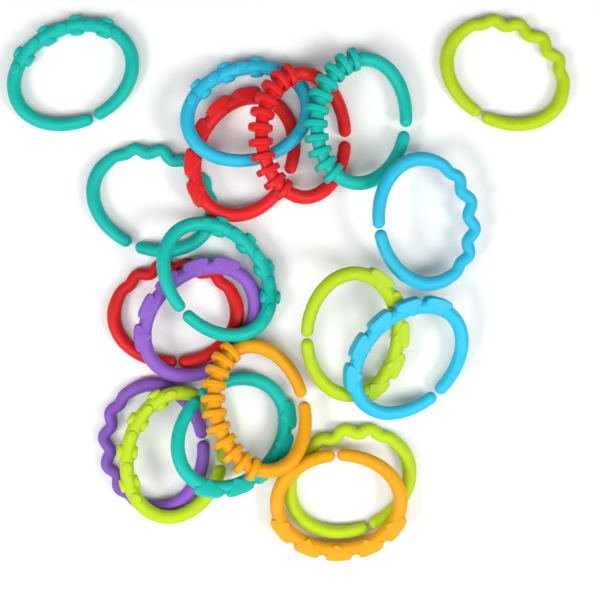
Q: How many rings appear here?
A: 19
